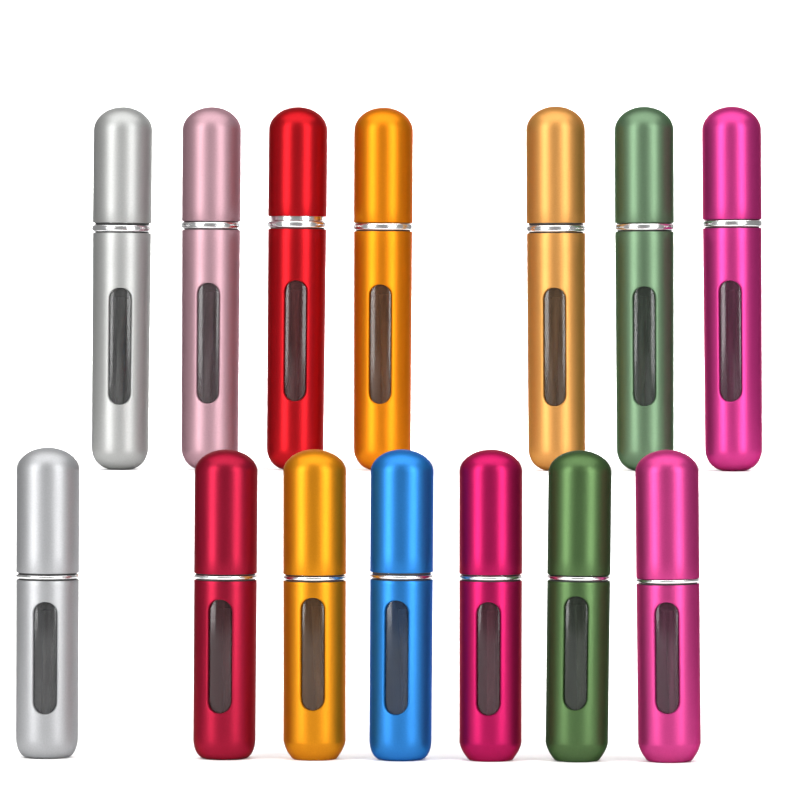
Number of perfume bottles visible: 14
